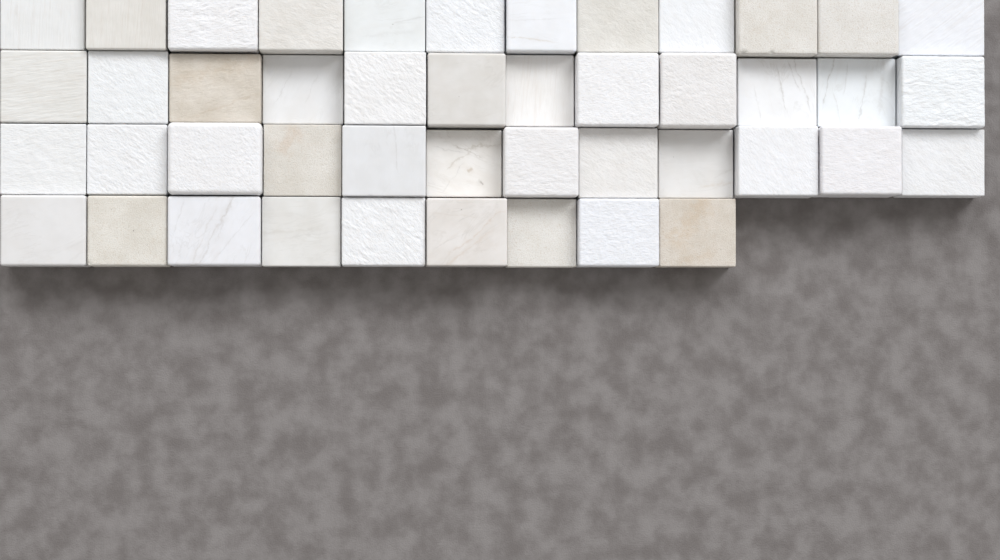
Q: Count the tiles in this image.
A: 45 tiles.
